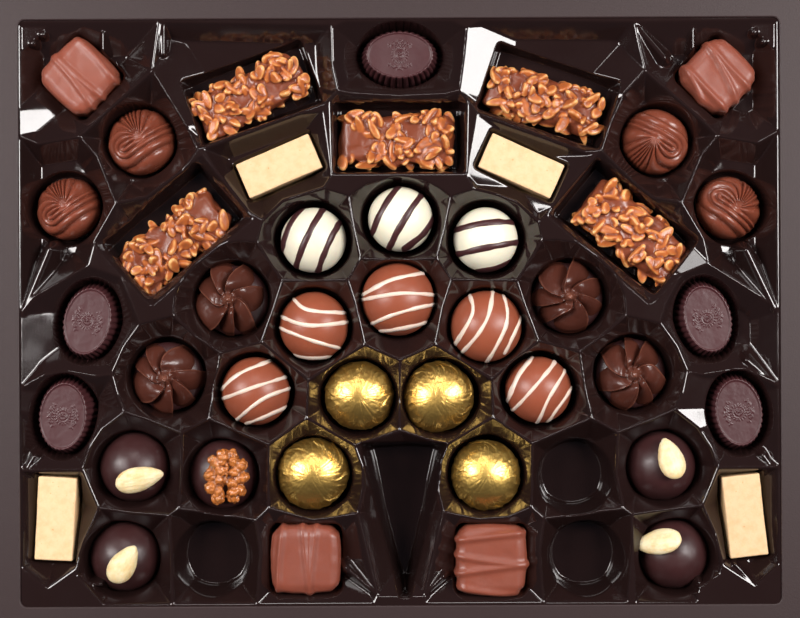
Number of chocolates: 43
